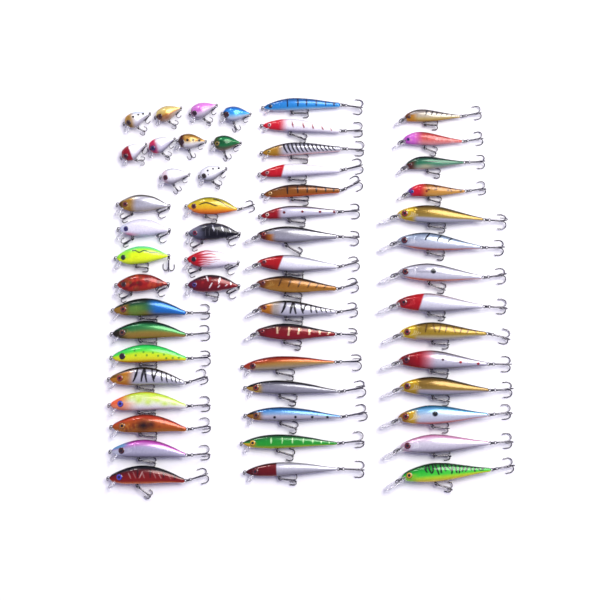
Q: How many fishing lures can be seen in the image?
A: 56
